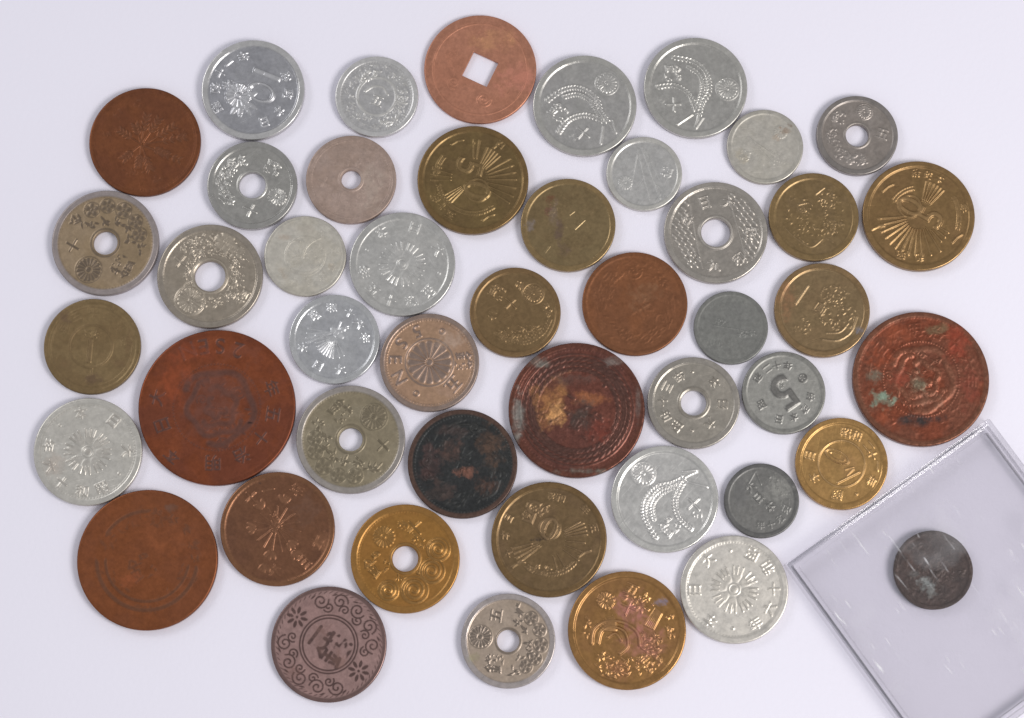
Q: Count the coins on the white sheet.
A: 47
